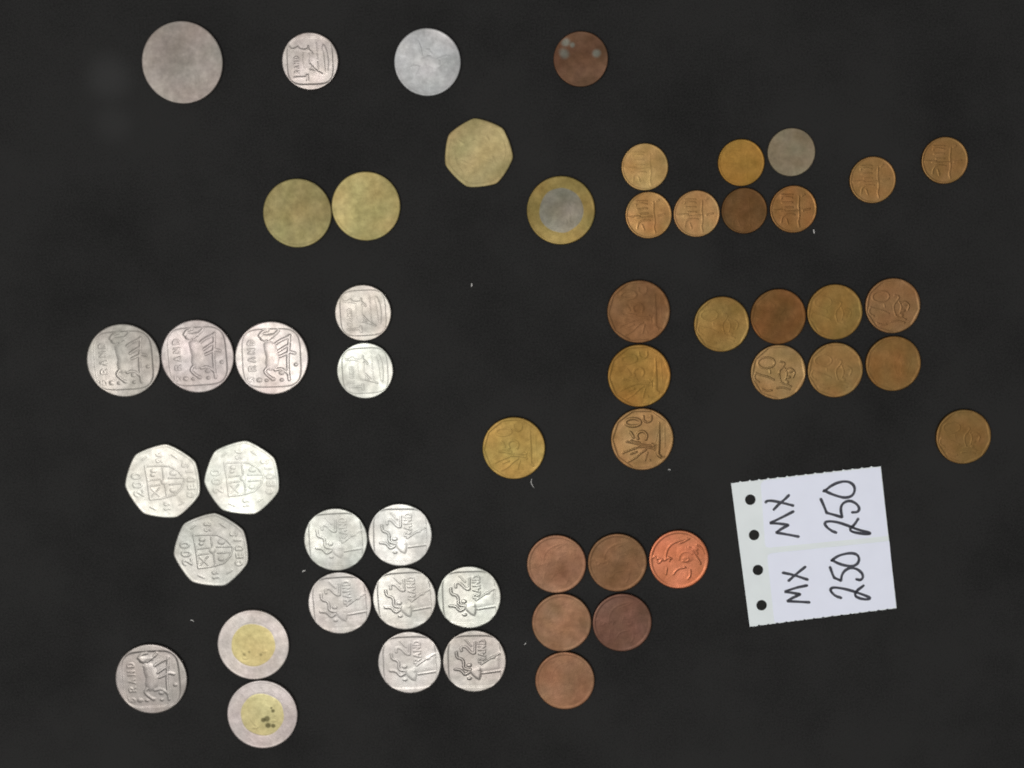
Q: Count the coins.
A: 53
